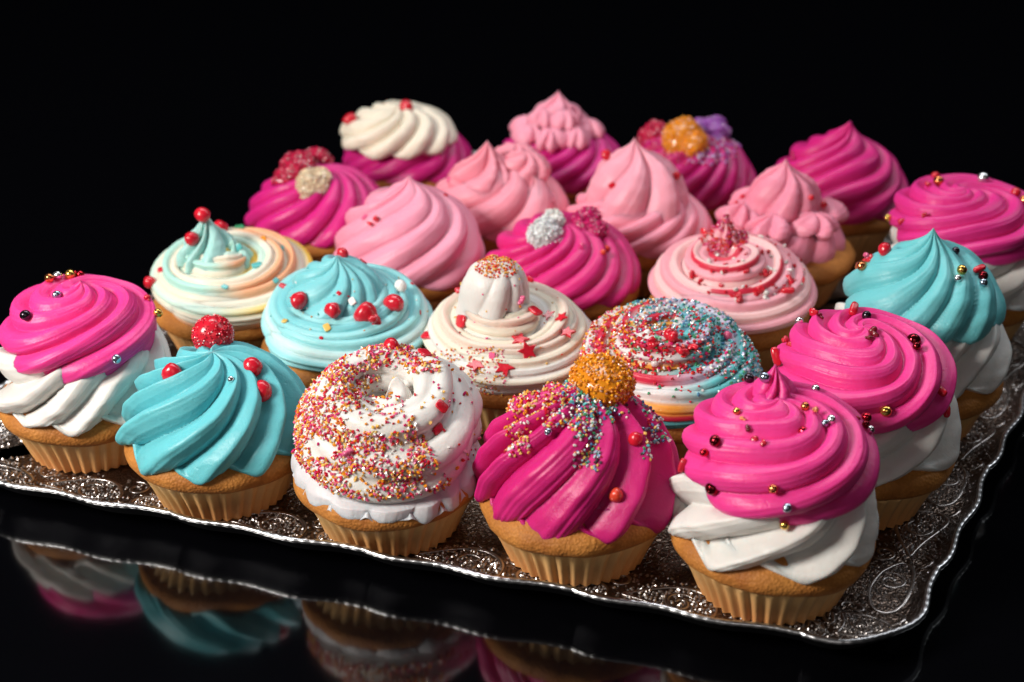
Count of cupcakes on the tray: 23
